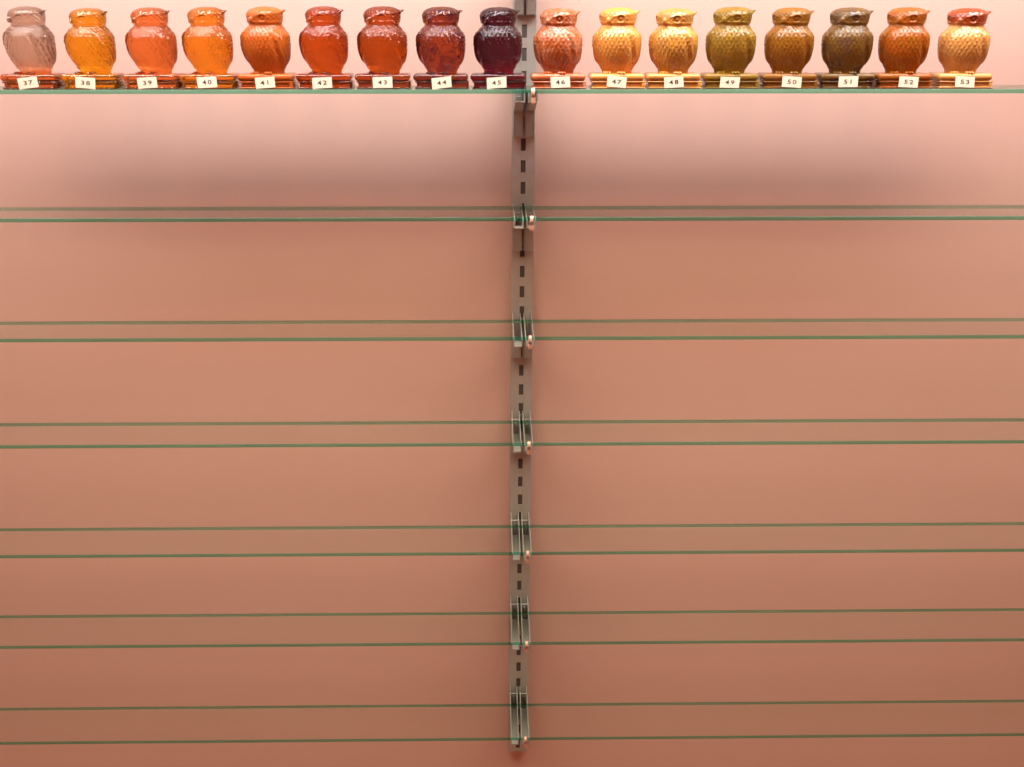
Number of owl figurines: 17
